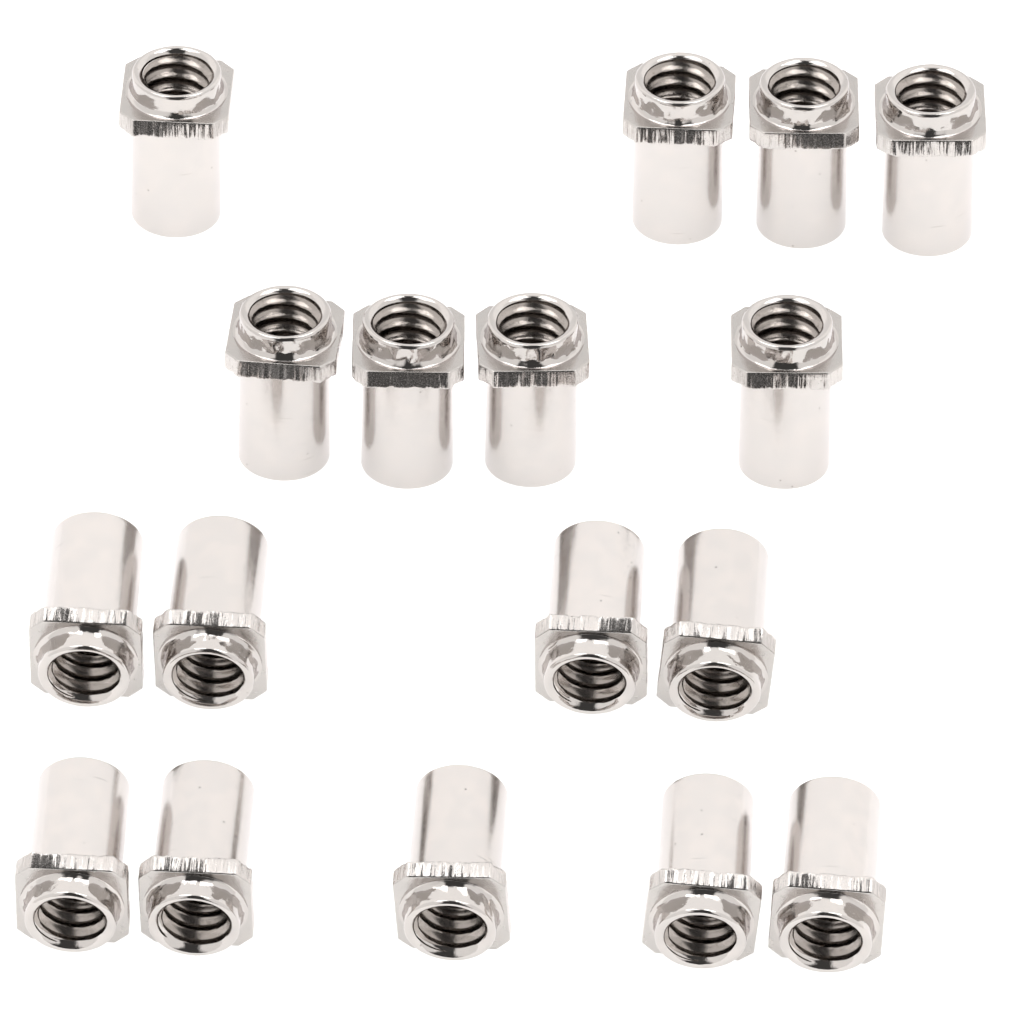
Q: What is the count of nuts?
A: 17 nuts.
